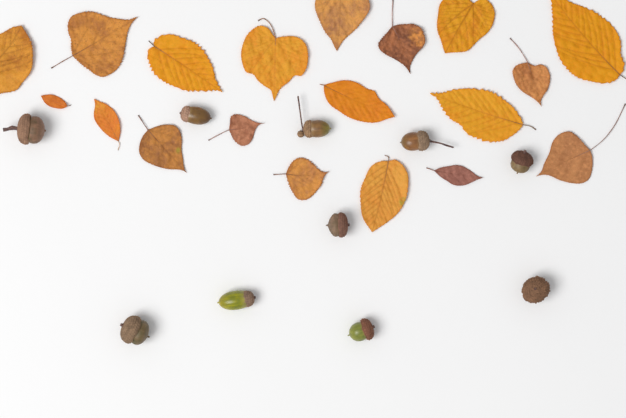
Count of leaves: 19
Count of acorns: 10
